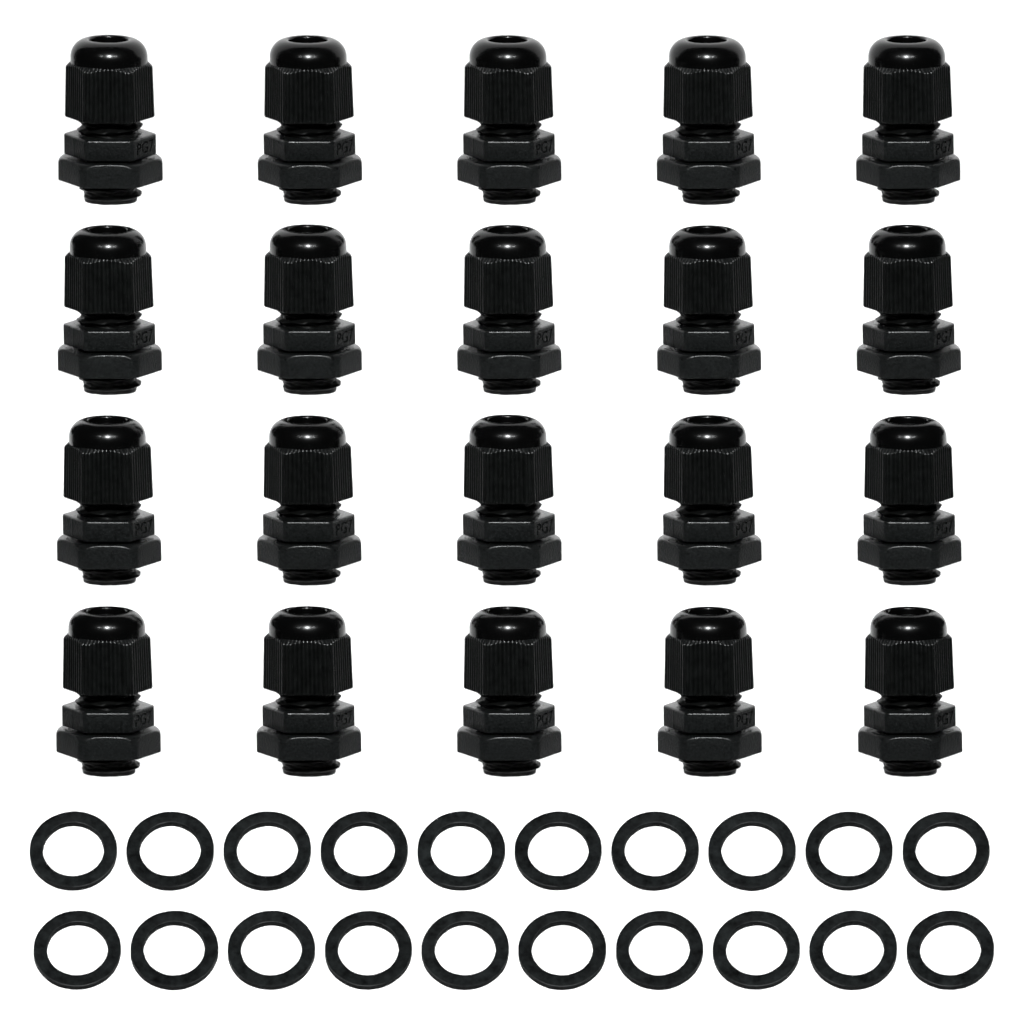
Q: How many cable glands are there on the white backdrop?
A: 20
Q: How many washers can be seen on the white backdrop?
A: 20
